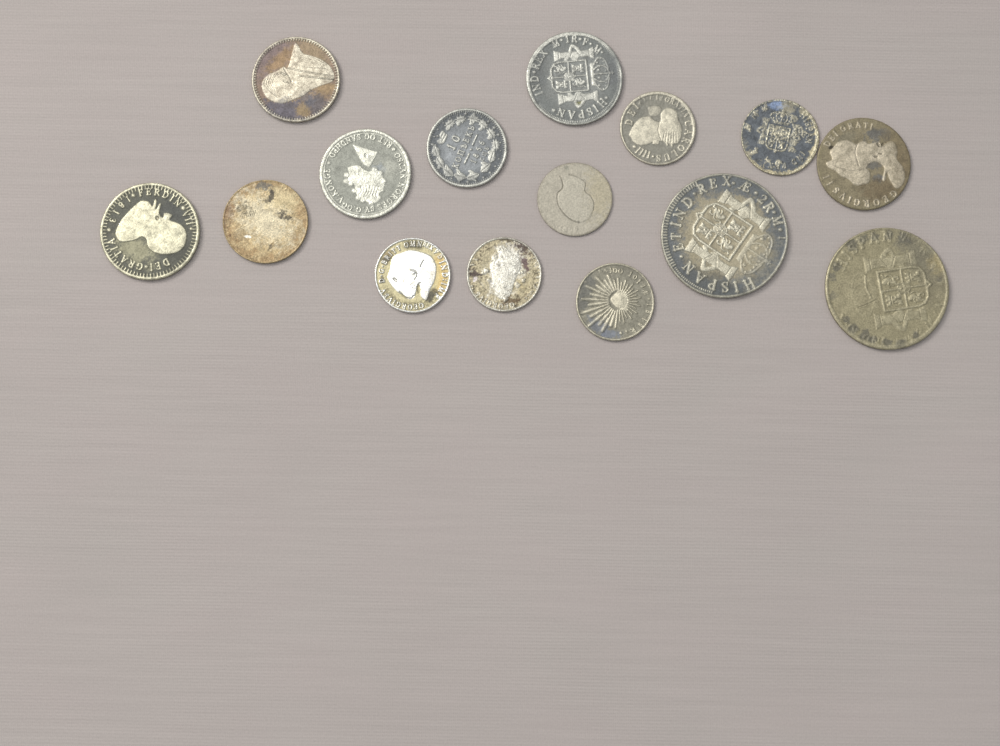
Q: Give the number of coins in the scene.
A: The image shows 15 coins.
